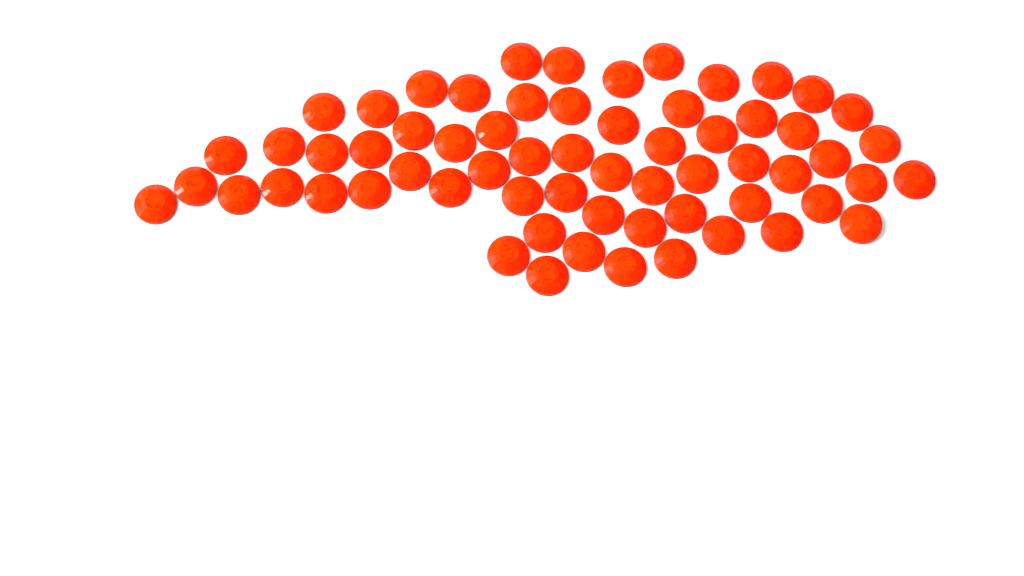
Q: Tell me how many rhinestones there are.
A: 63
